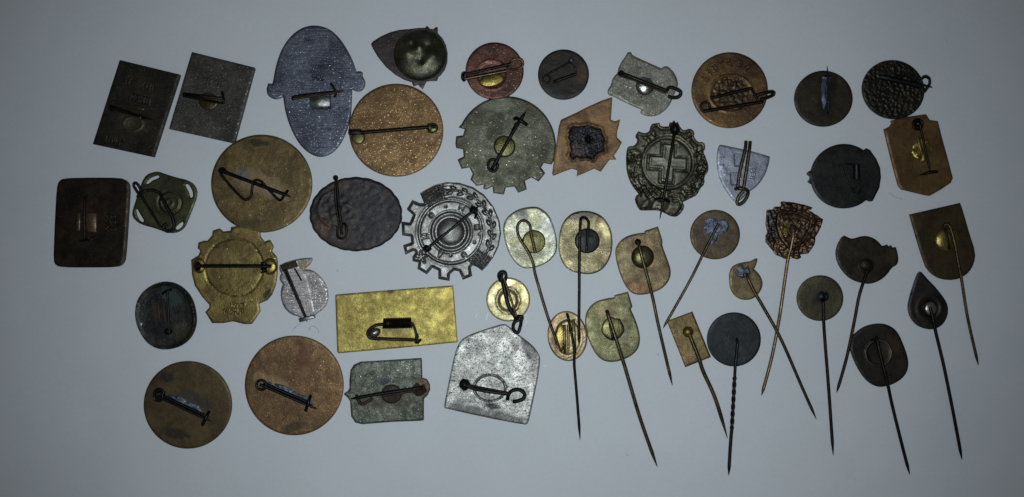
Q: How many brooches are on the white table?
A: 31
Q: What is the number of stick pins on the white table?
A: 15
